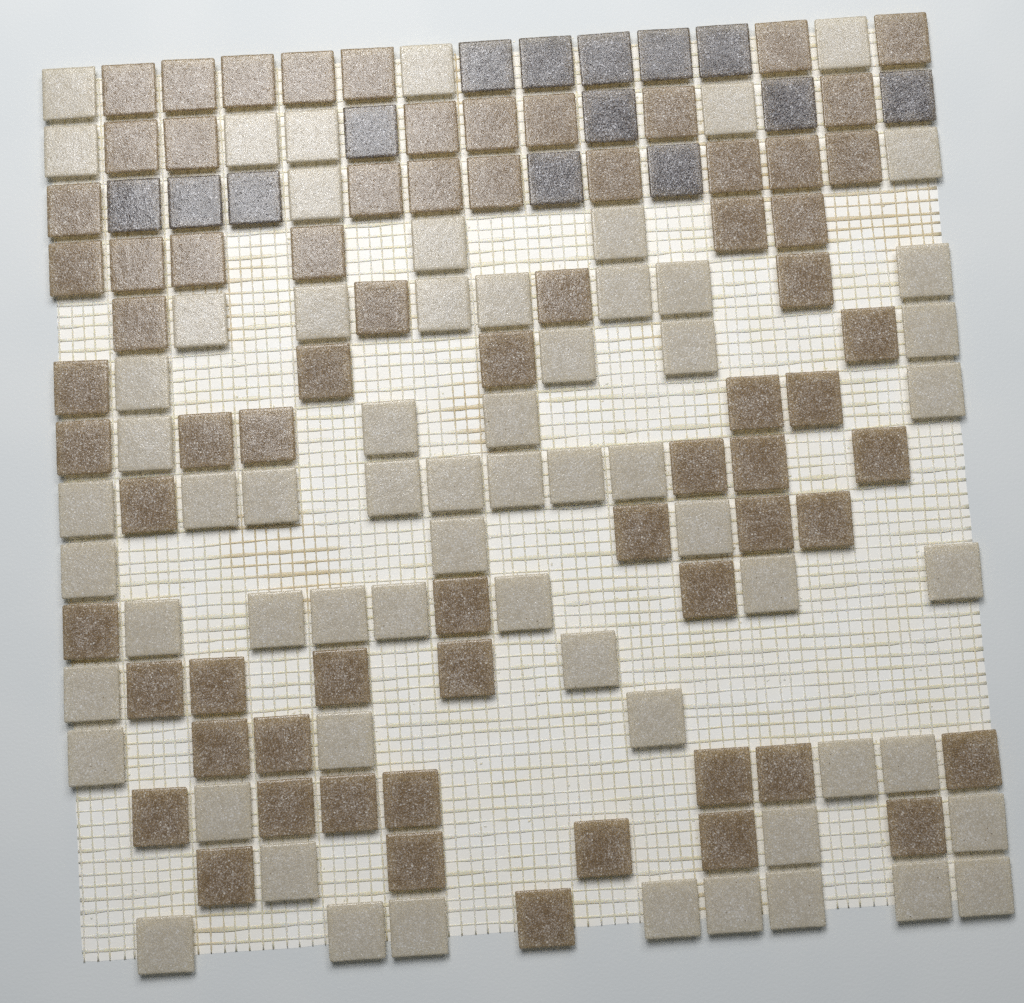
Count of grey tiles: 14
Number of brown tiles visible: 70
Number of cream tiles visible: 63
